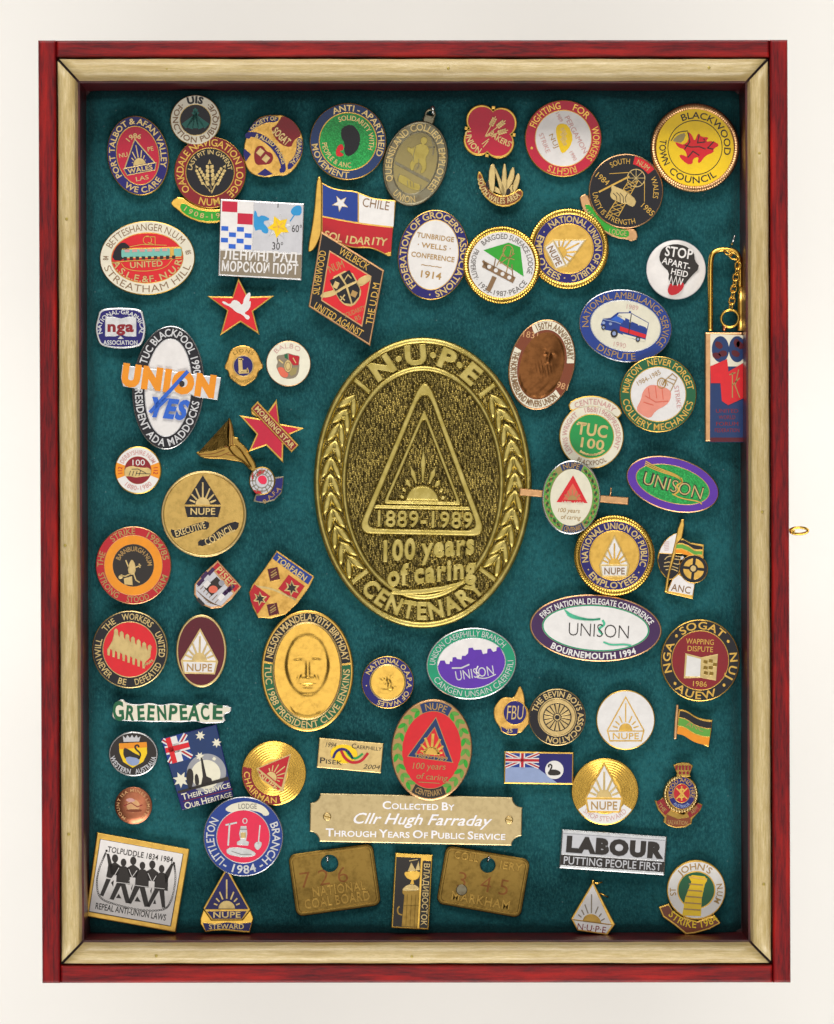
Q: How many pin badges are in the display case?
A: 67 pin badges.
